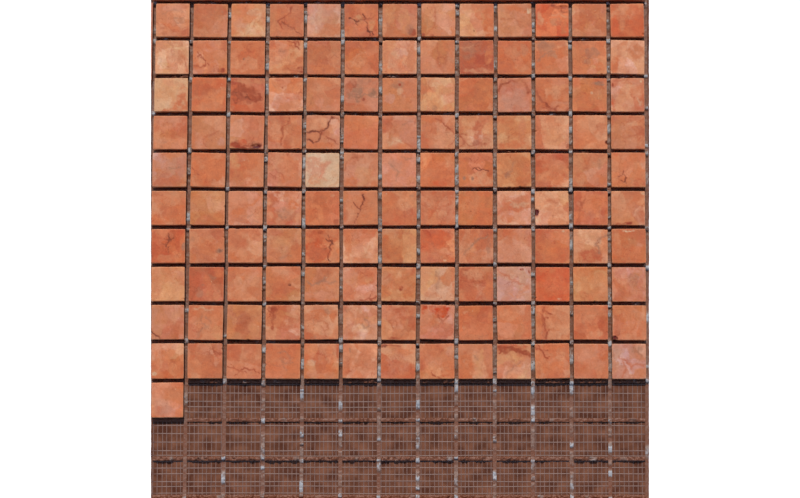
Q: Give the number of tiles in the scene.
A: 131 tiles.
